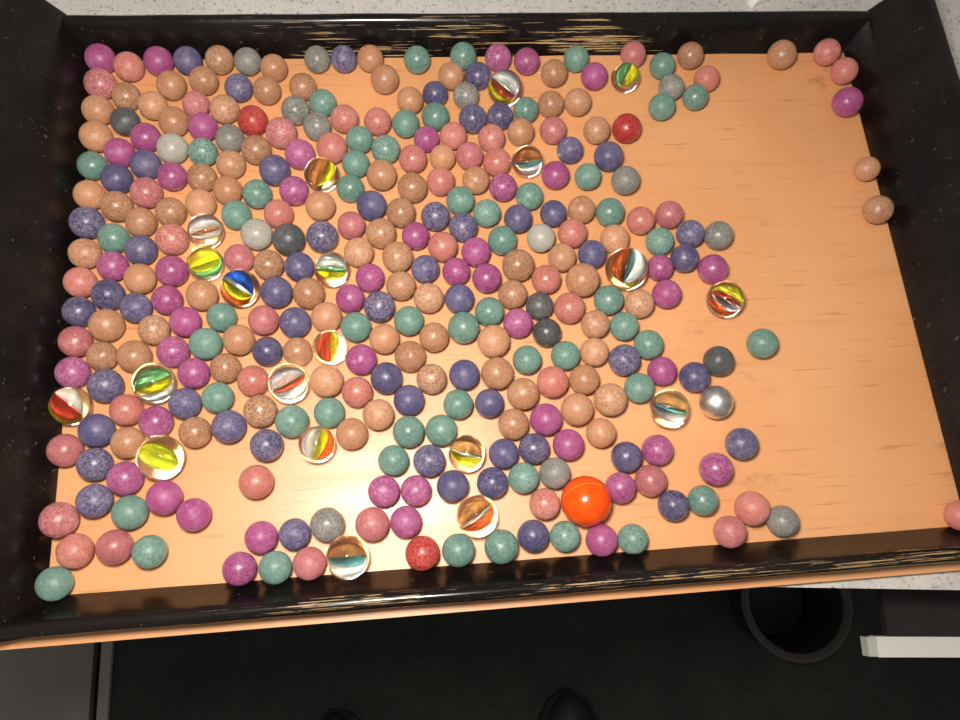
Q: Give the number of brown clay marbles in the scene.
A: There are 85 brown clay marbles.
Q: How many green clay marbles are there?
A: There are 56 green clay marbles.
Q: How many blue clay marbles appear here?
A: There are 56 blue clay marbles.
